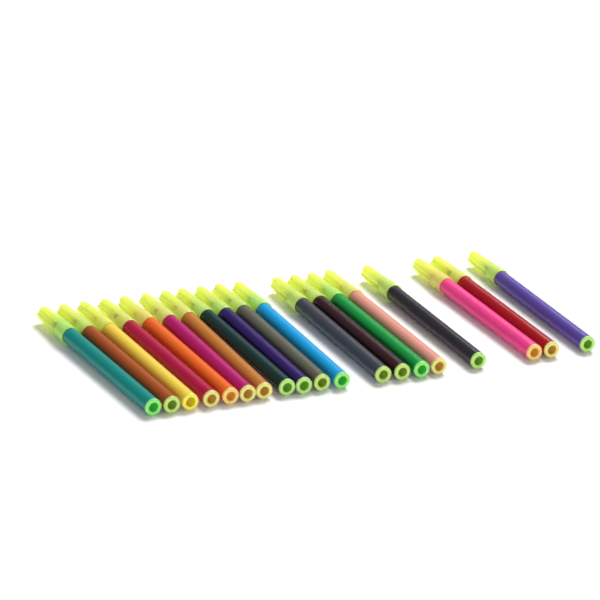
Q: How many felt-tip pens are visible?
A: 19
